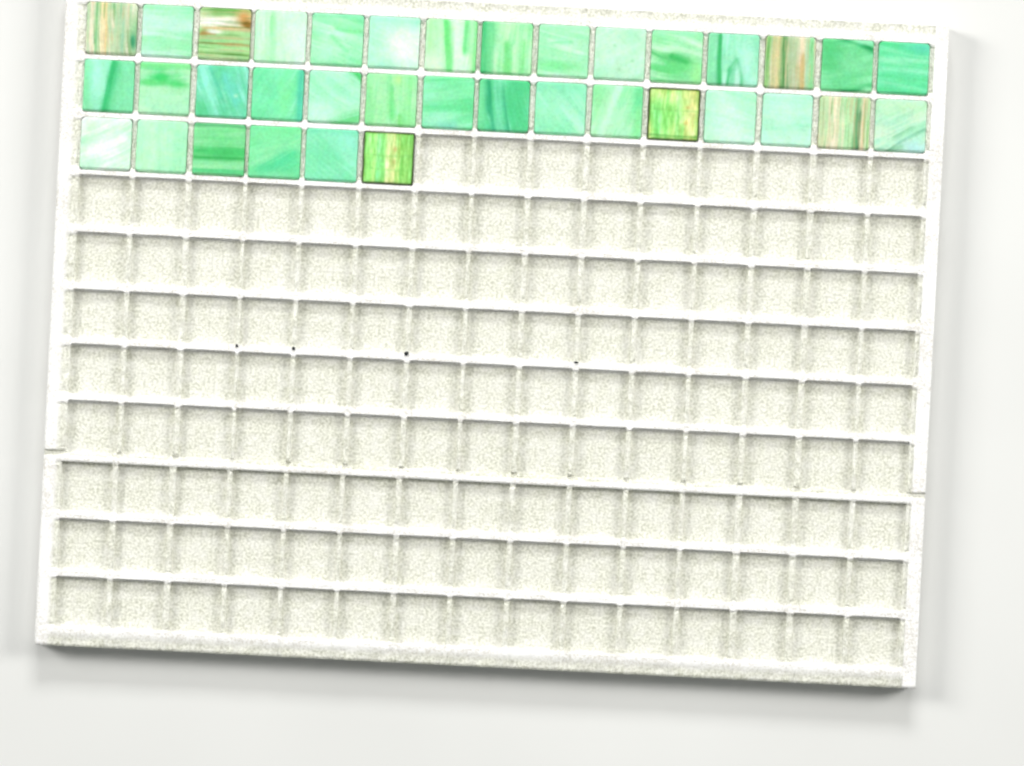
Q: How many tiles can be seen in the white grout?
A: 36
